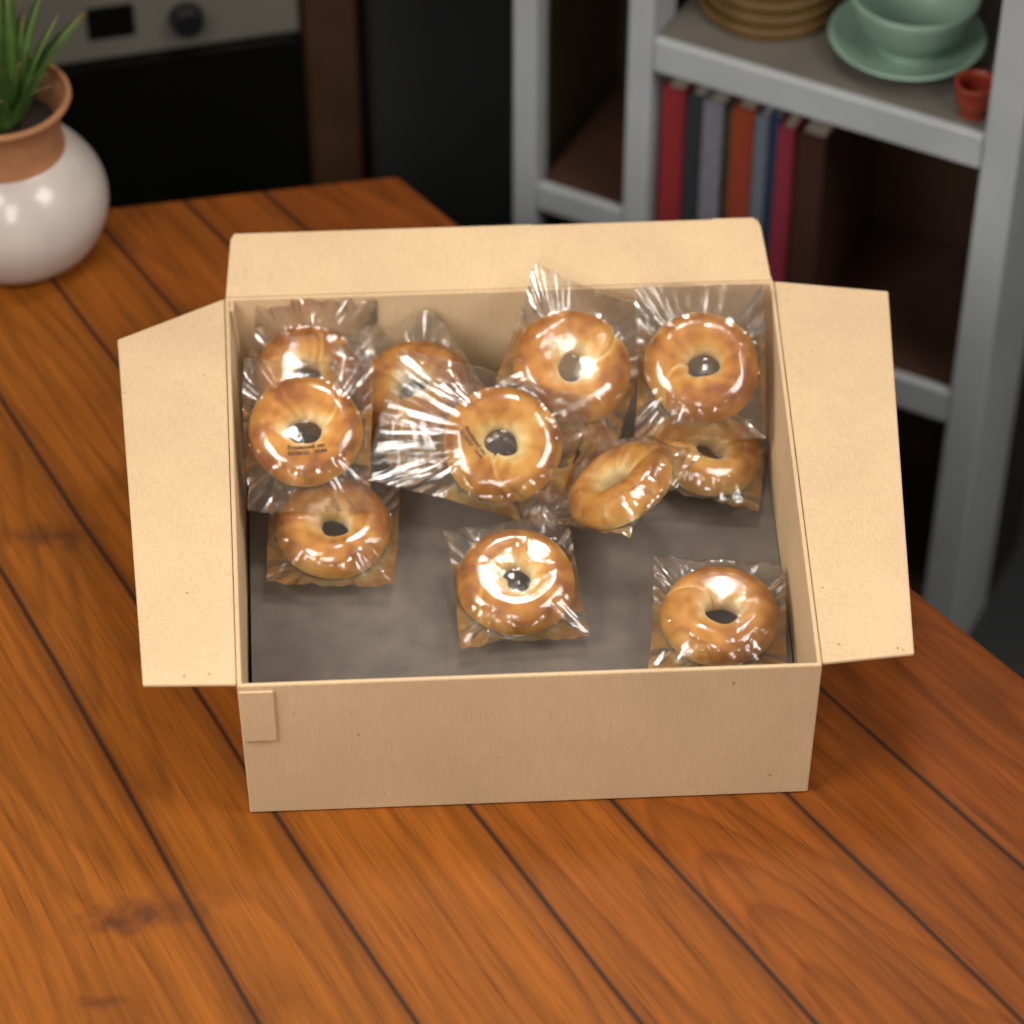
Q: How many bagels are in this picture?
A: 12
